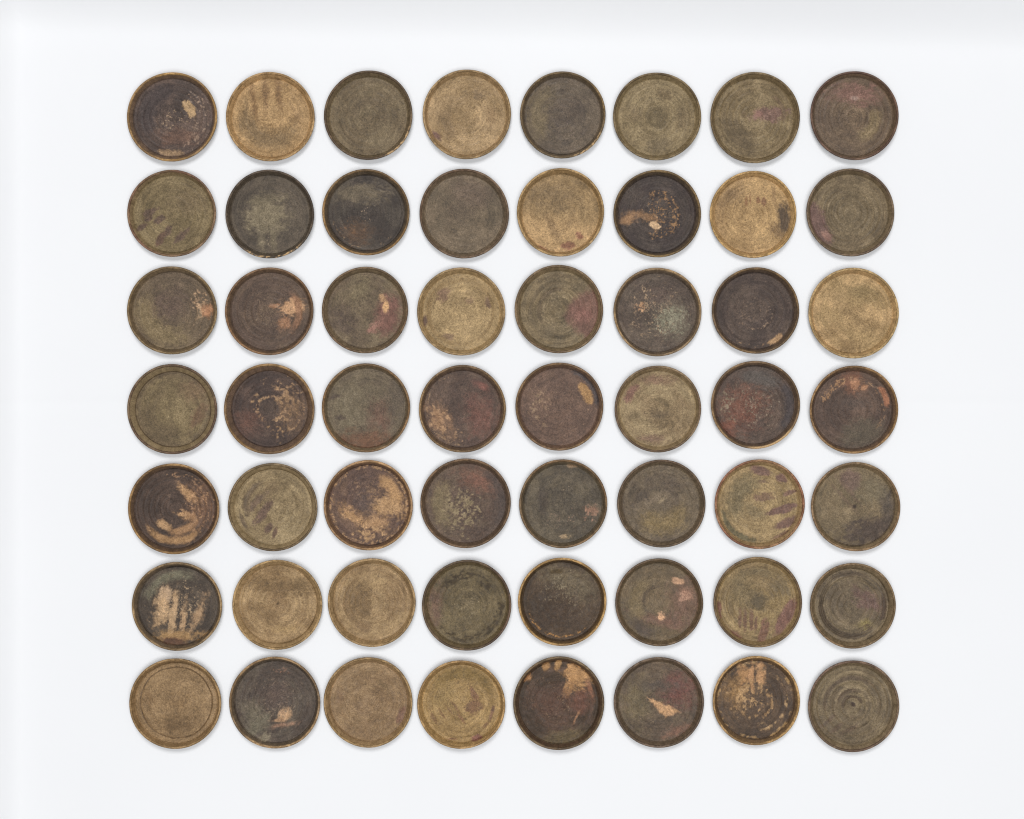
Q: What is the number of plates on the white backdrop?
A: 56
